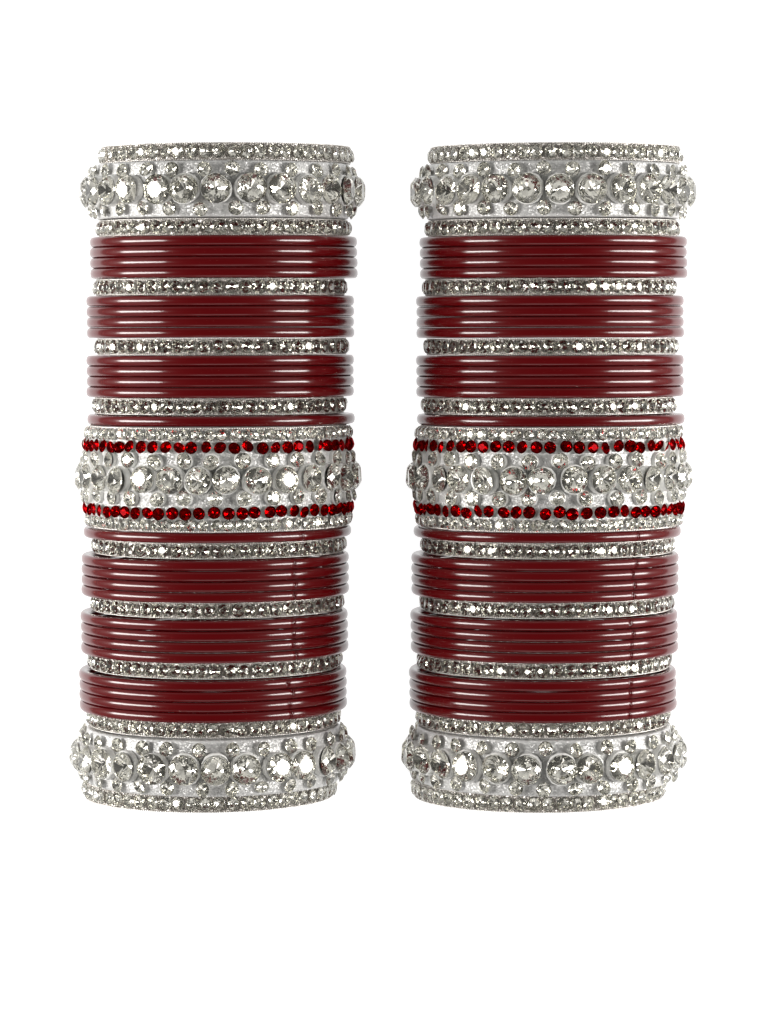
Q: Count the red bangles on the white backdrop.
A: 52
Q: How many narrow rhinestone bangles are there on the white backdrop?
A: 20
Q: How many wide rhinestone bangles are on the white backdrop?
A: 6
